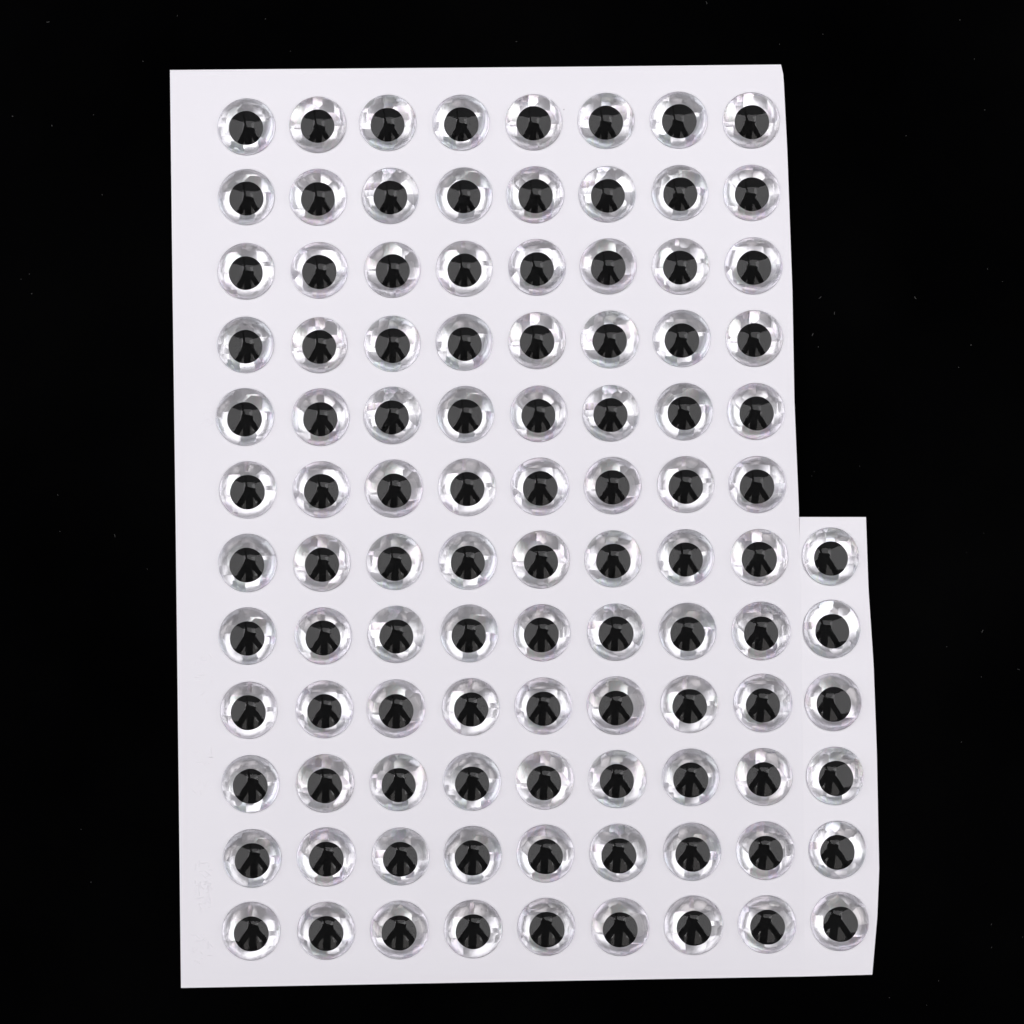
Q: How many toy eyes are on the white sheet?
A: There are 102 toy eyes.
